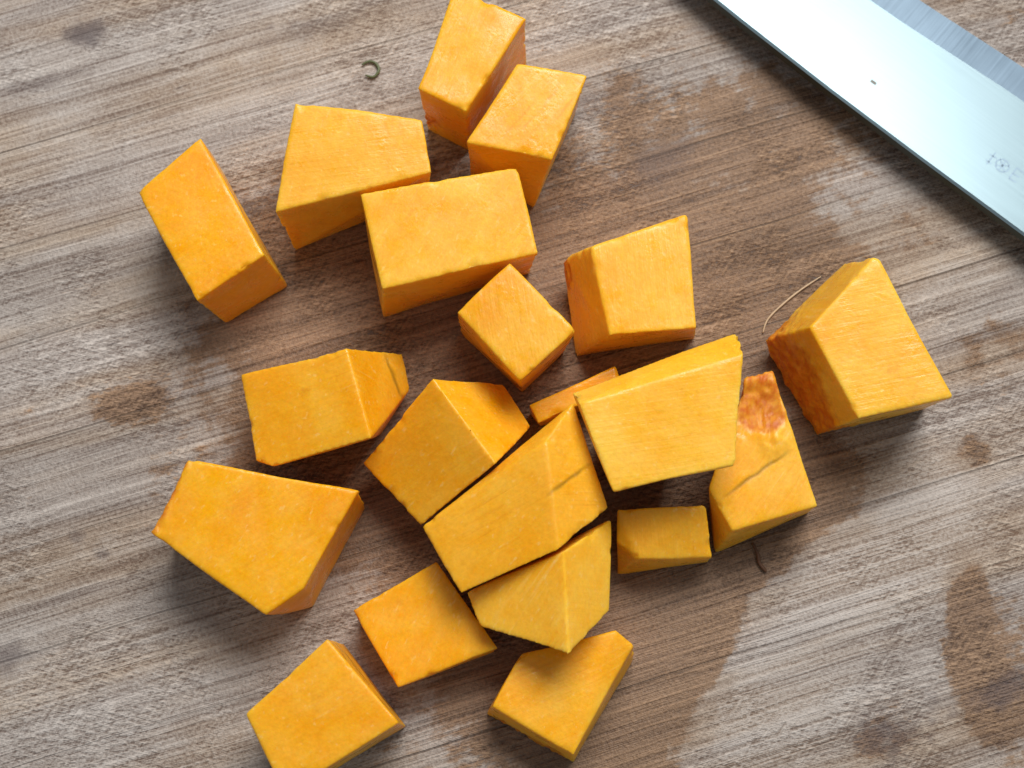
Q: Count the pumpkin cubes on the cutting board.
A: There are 20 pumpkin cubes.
